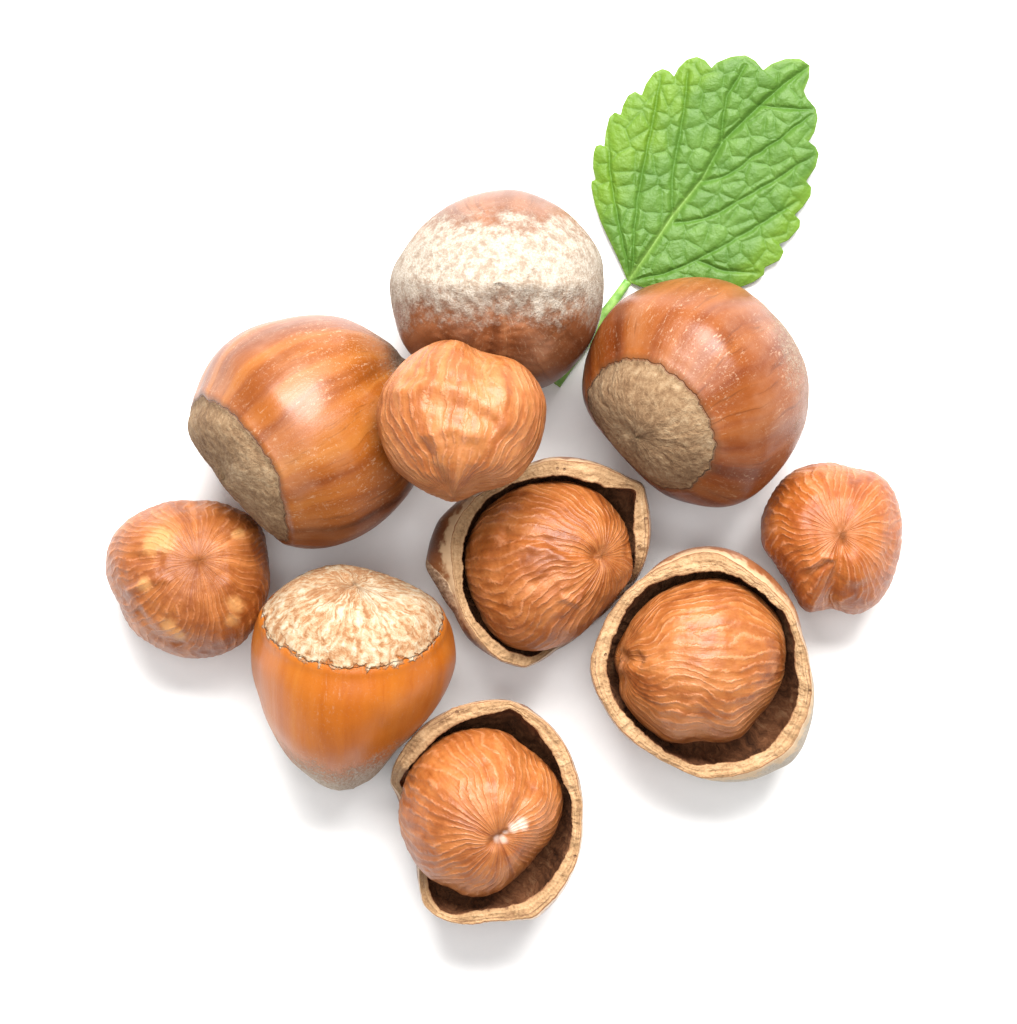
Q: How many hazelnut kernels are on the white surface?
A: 6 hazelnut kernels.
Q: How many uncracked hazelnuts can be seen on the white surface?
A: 4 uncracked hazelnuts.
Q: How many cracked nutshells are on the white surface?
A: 3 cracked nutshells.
